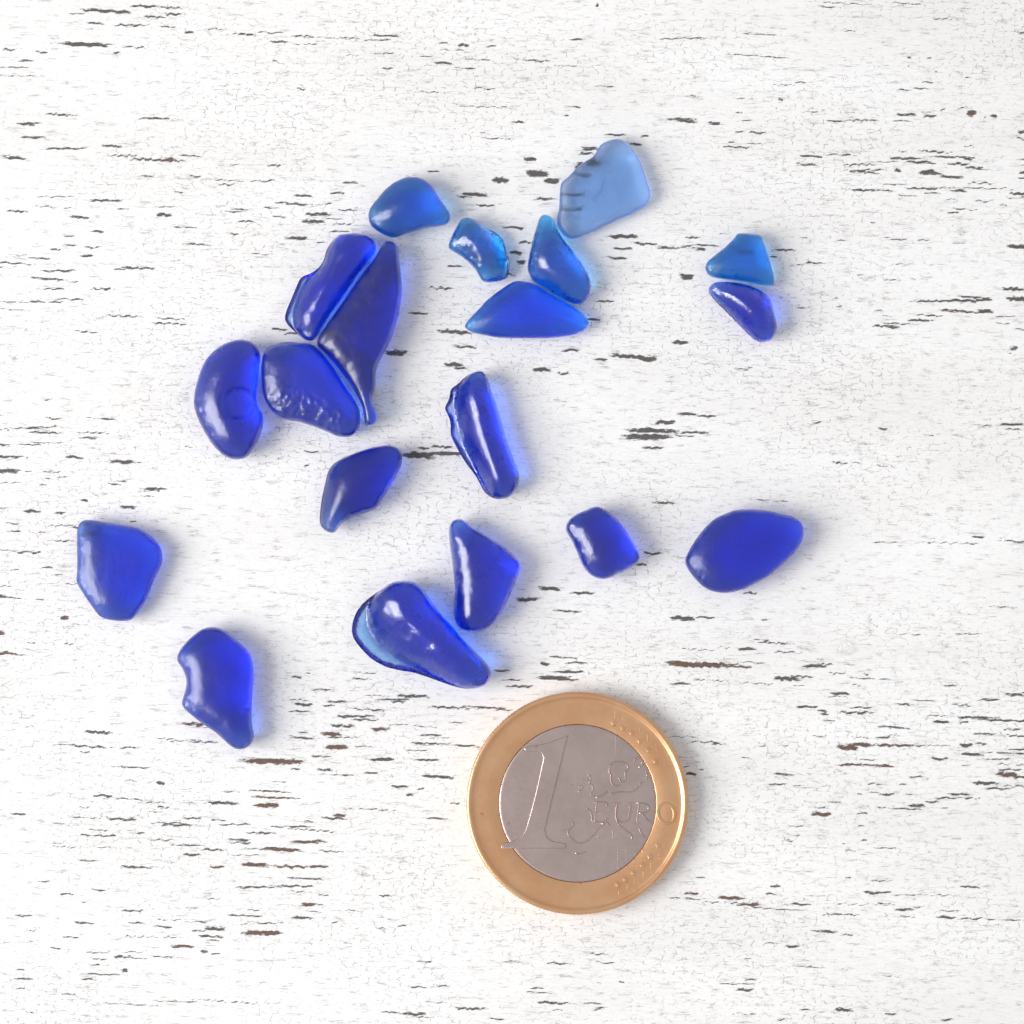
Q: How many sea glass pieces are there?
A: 19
